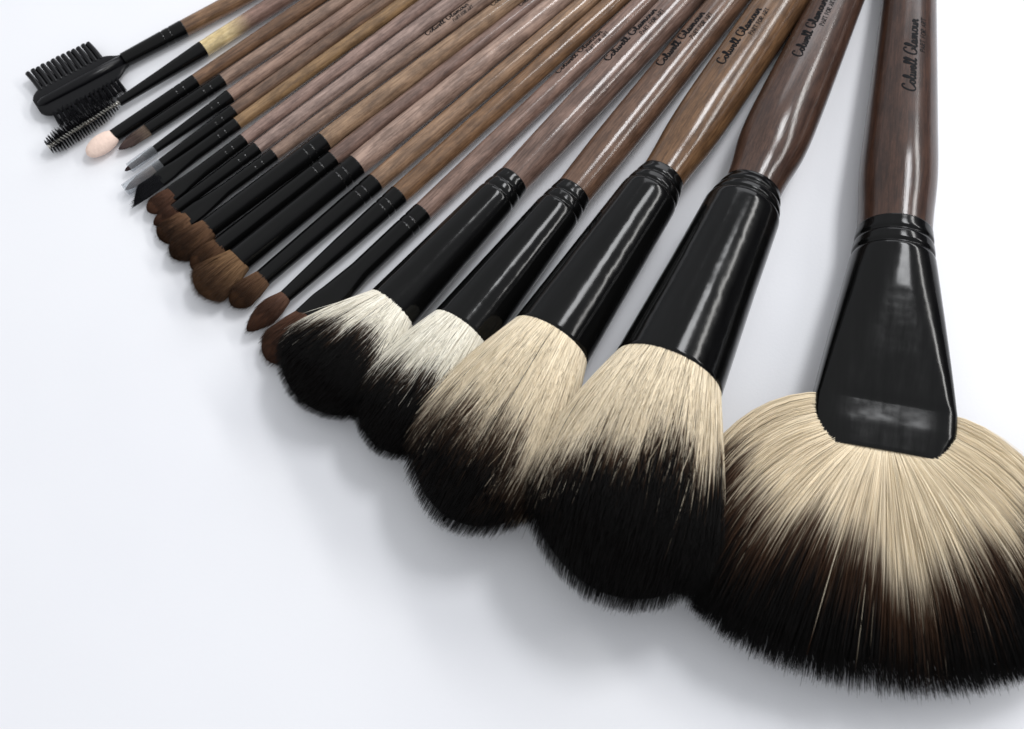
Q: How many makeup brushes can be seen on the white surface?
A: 21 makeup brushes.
